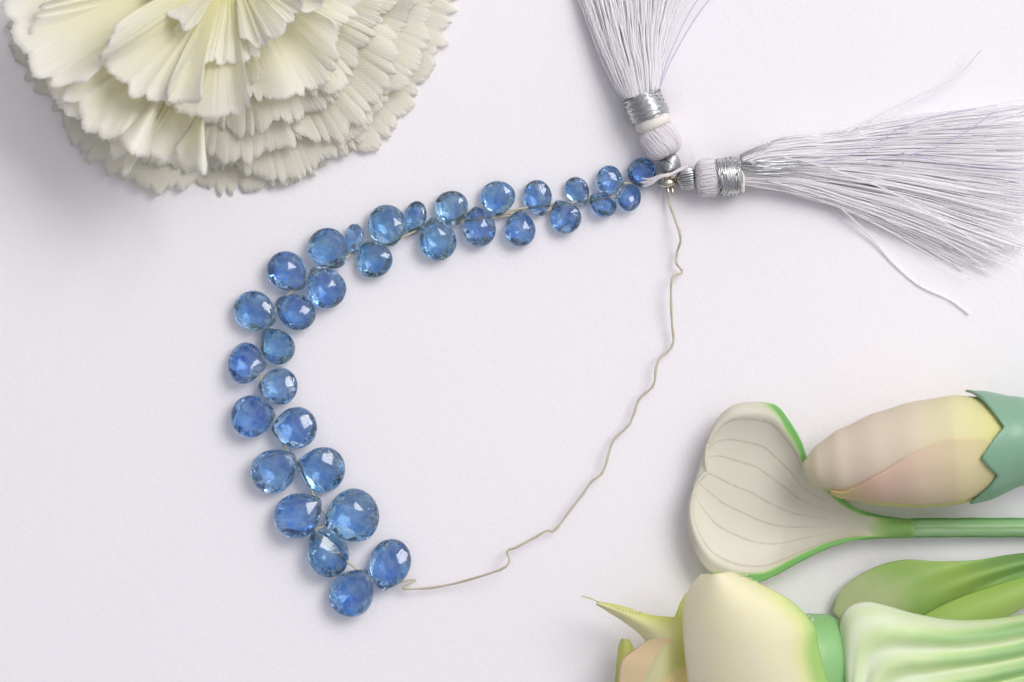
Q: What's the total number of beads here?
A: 33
